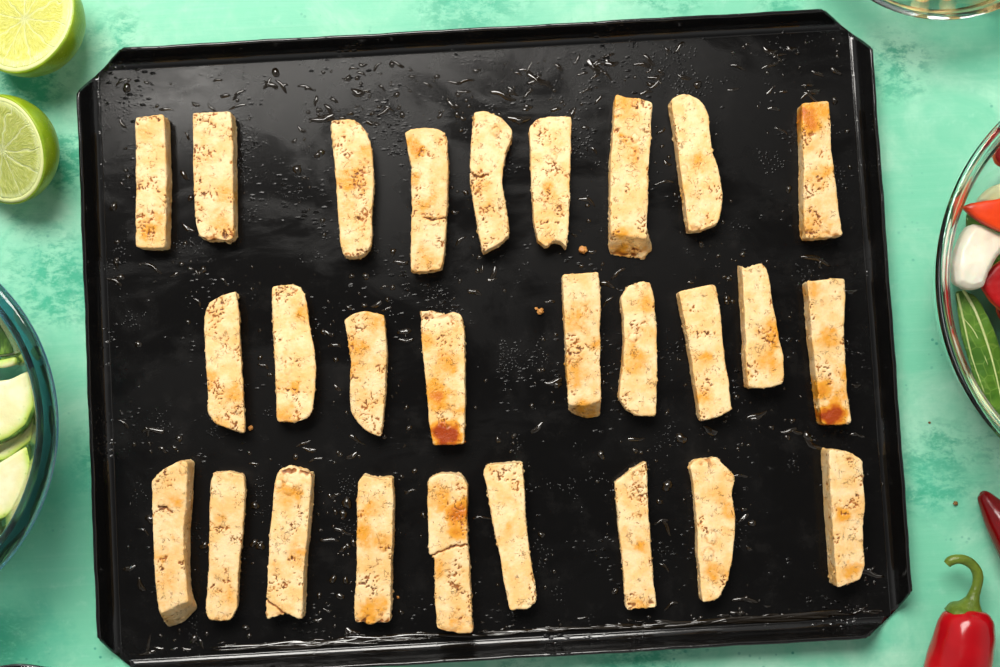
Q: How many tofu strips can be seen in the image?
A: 27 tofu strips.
